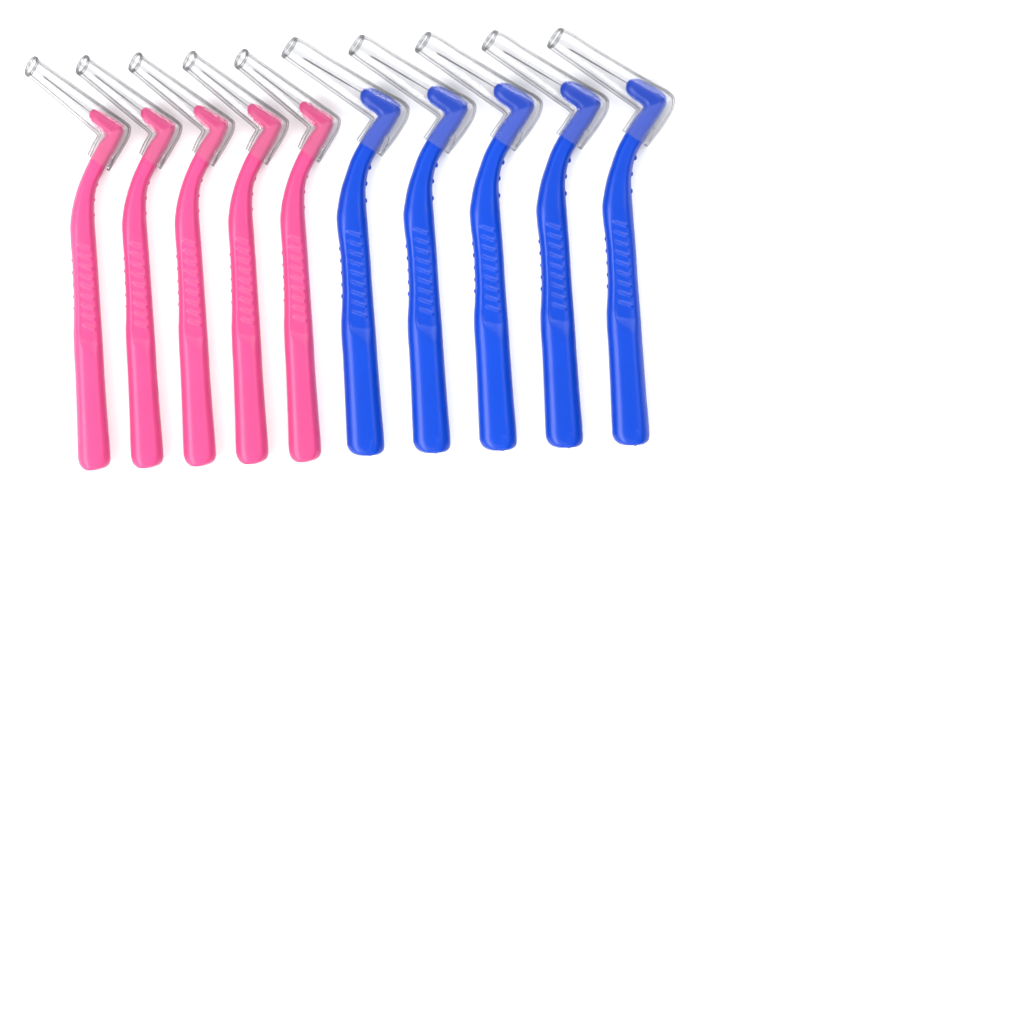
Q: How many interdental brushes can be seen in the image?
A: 10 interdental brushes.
